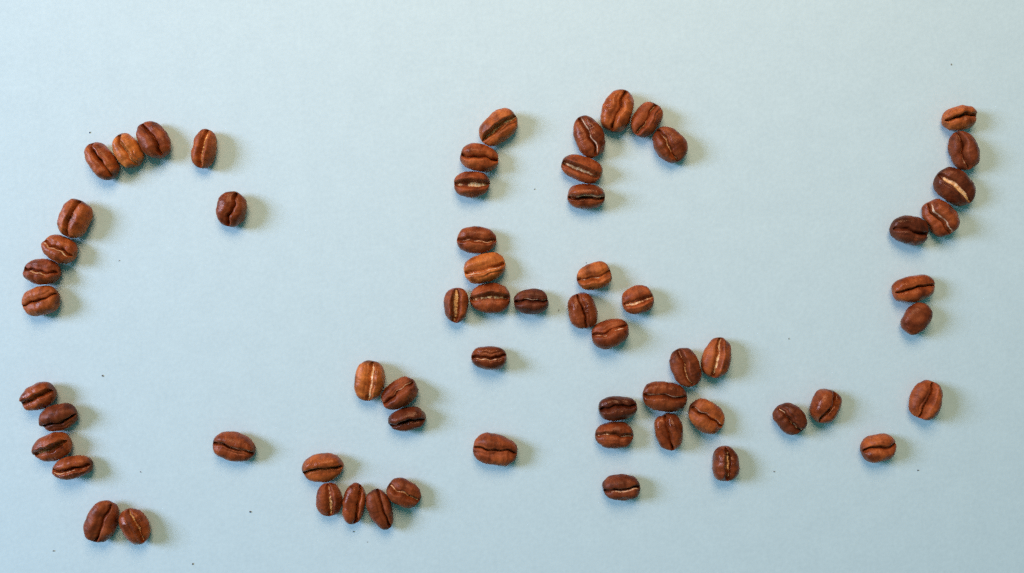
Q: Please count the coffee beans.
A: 64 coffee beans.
